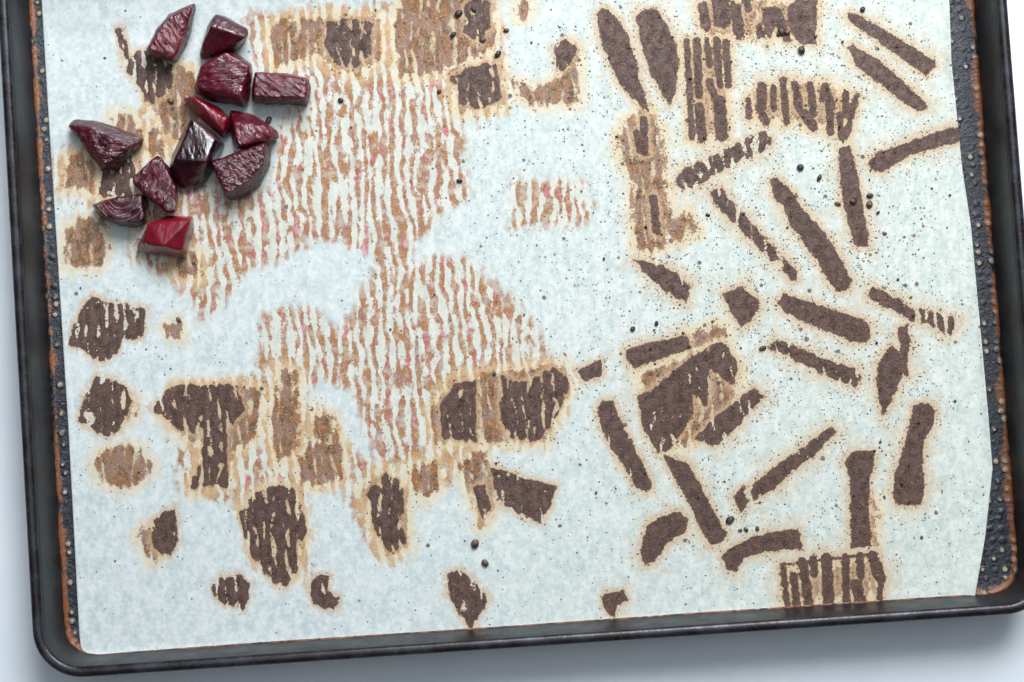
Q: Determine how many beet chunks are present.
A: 12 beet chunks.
